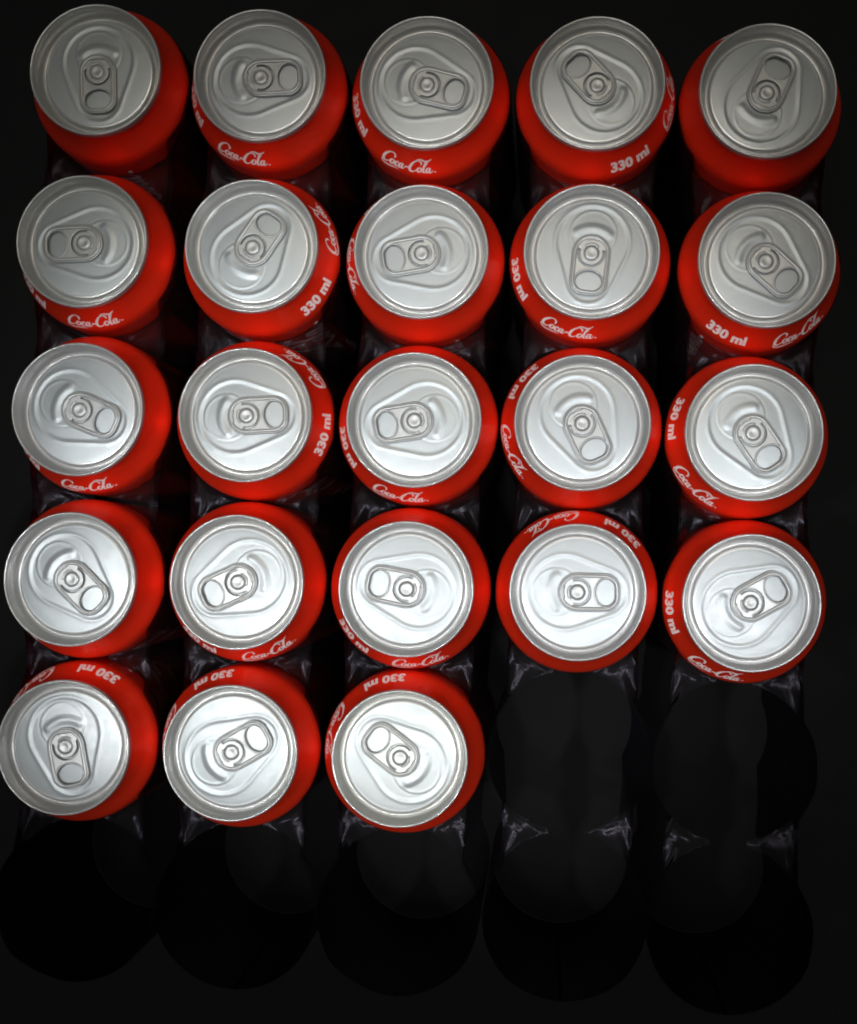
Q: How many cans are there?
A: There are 23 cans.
